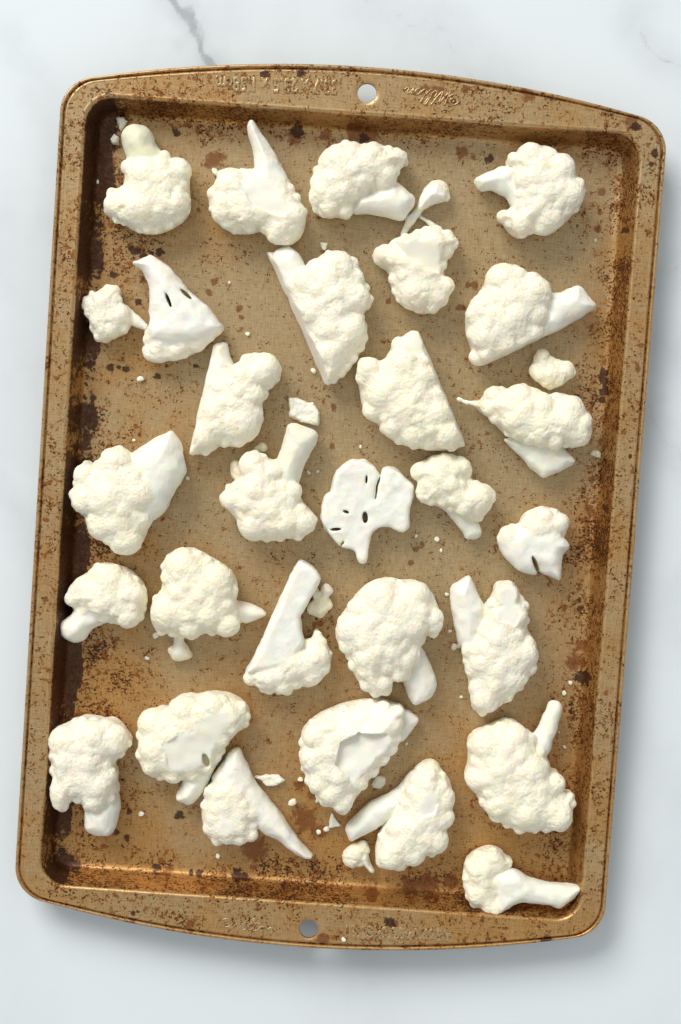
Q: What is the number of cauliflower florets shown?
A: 33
